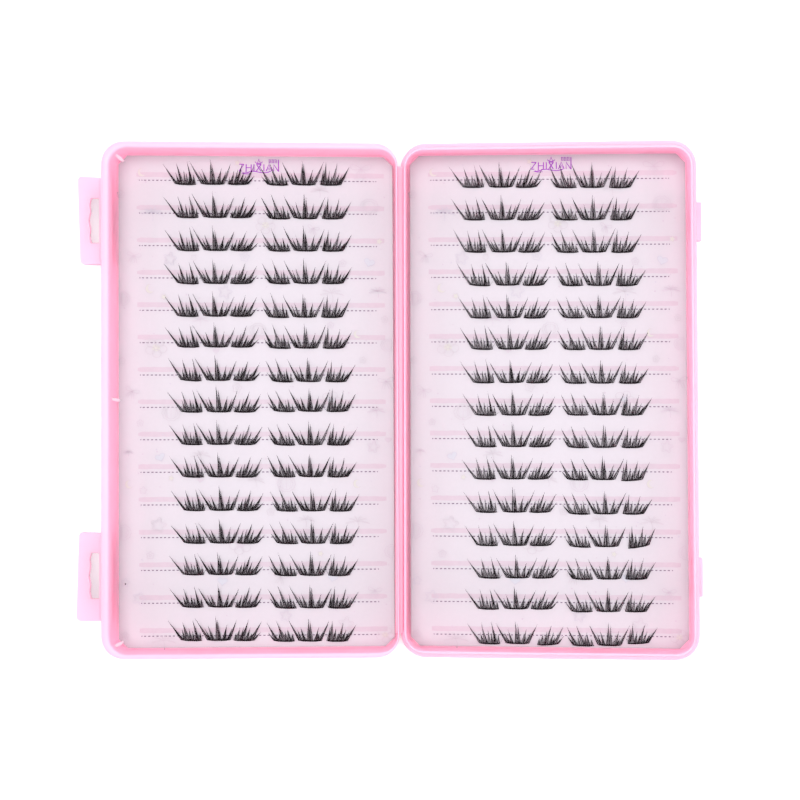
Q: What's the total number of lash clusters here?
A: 180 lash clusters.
